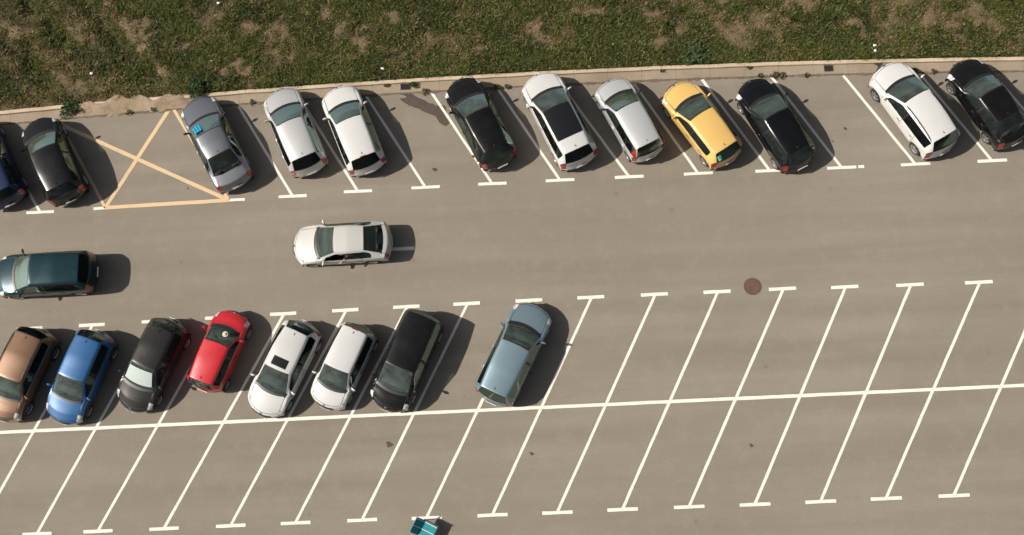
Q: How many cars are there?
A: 22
